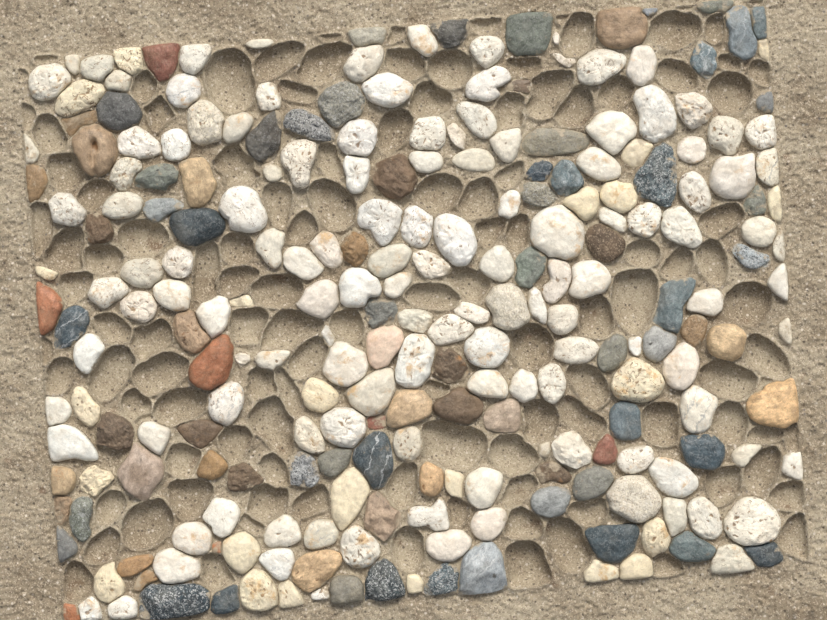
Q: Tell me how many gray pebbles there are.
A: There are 47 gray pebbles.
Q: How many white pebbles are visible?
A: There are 153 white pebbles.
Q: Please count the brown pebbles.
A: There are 38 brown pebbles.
